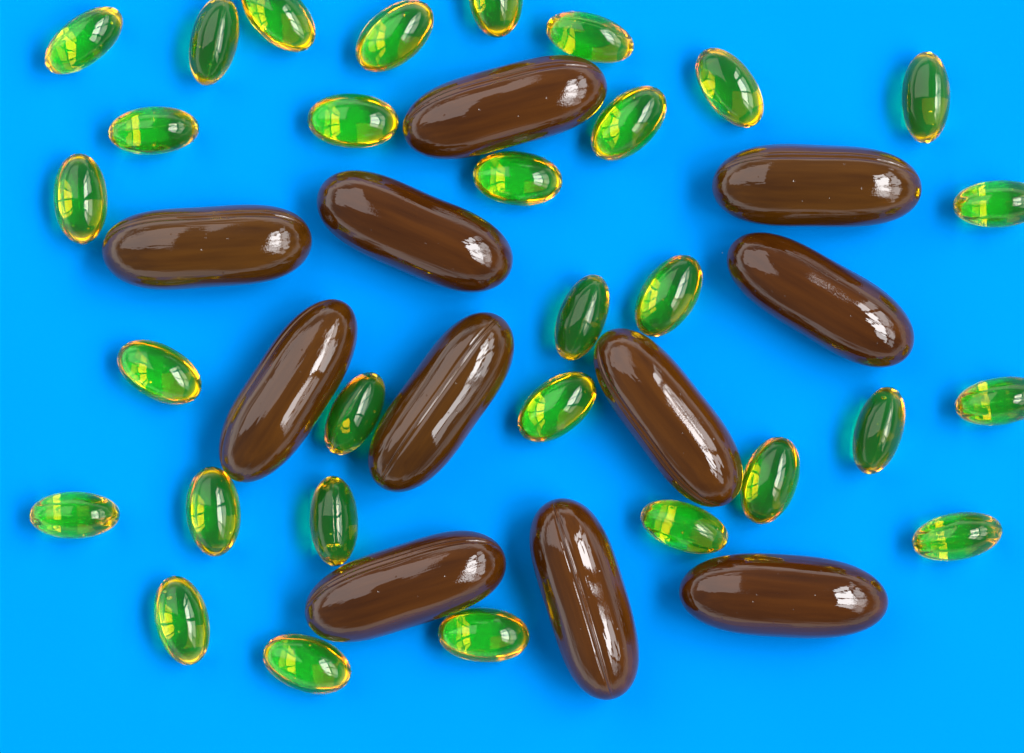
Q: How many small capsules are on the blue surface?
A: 30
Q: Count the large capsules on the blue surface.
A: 11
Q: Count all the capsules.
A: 41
